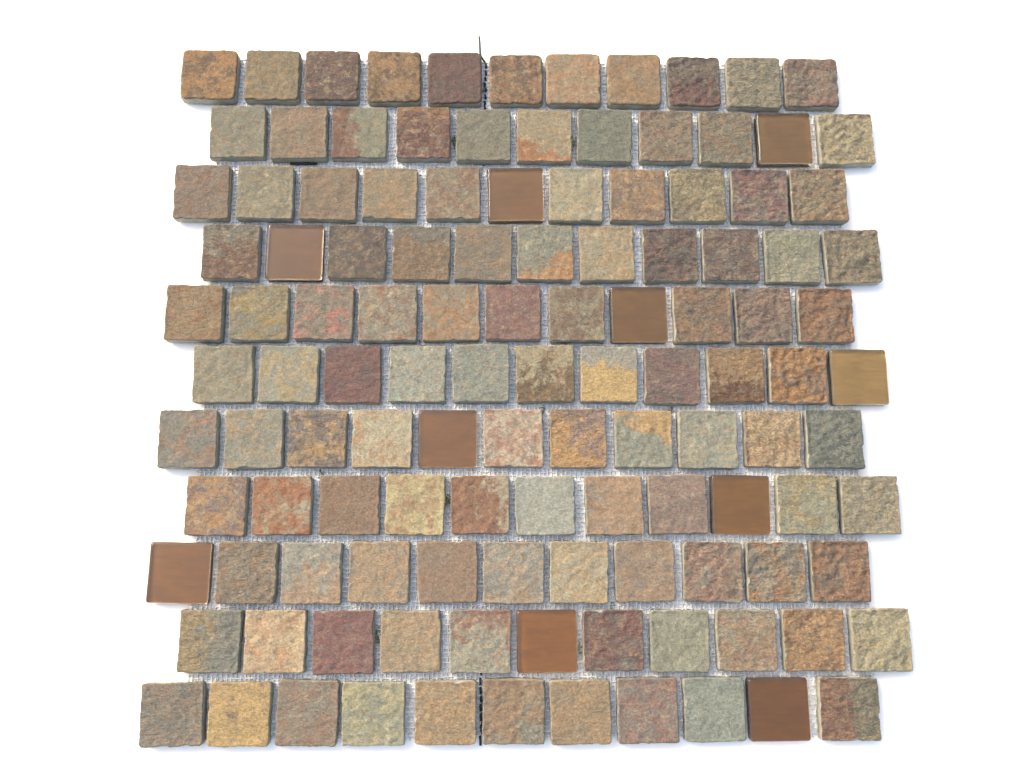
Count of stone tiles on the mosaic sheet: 111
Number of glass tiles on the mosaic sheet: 10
